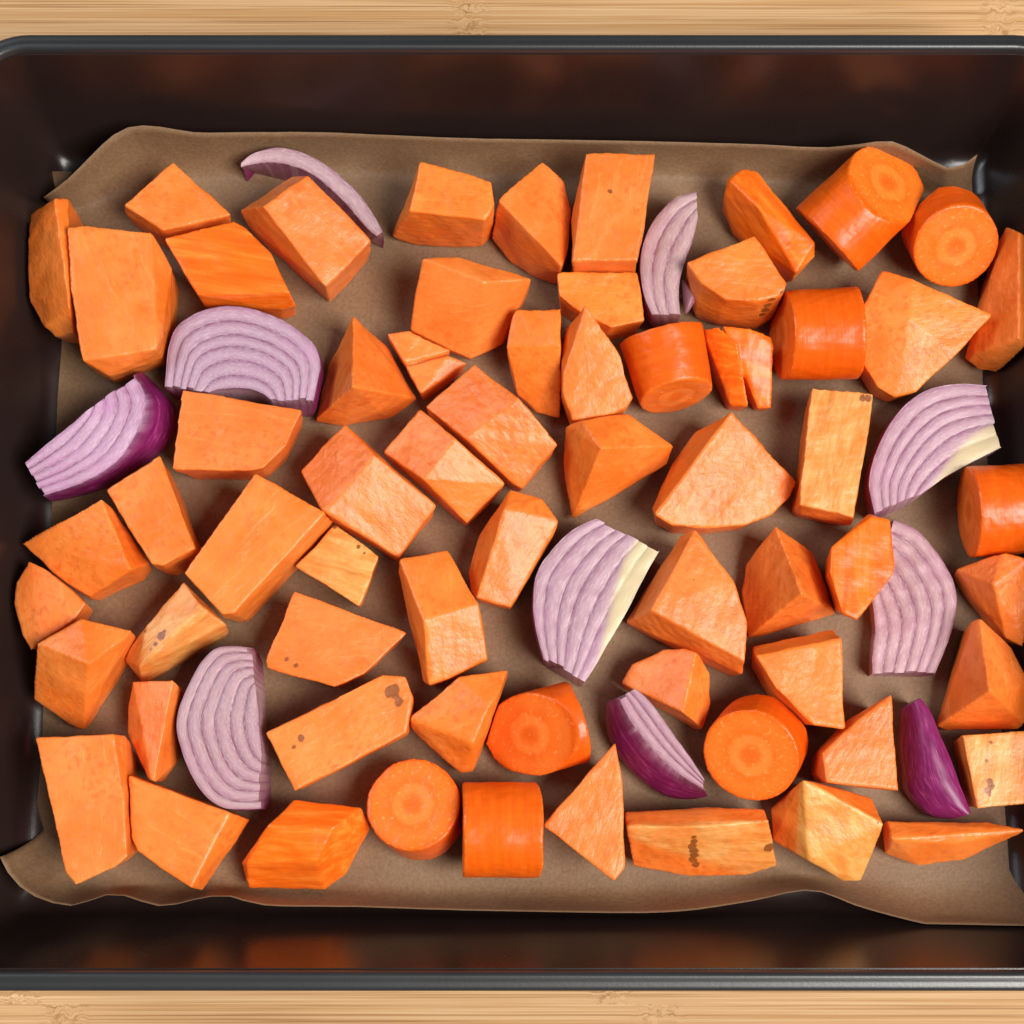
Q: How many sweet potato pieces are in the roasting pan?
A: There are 50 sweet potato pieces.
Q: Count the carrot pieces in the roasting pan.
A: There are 14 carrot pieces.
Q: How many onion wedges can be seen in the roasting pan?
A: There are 10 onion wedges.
